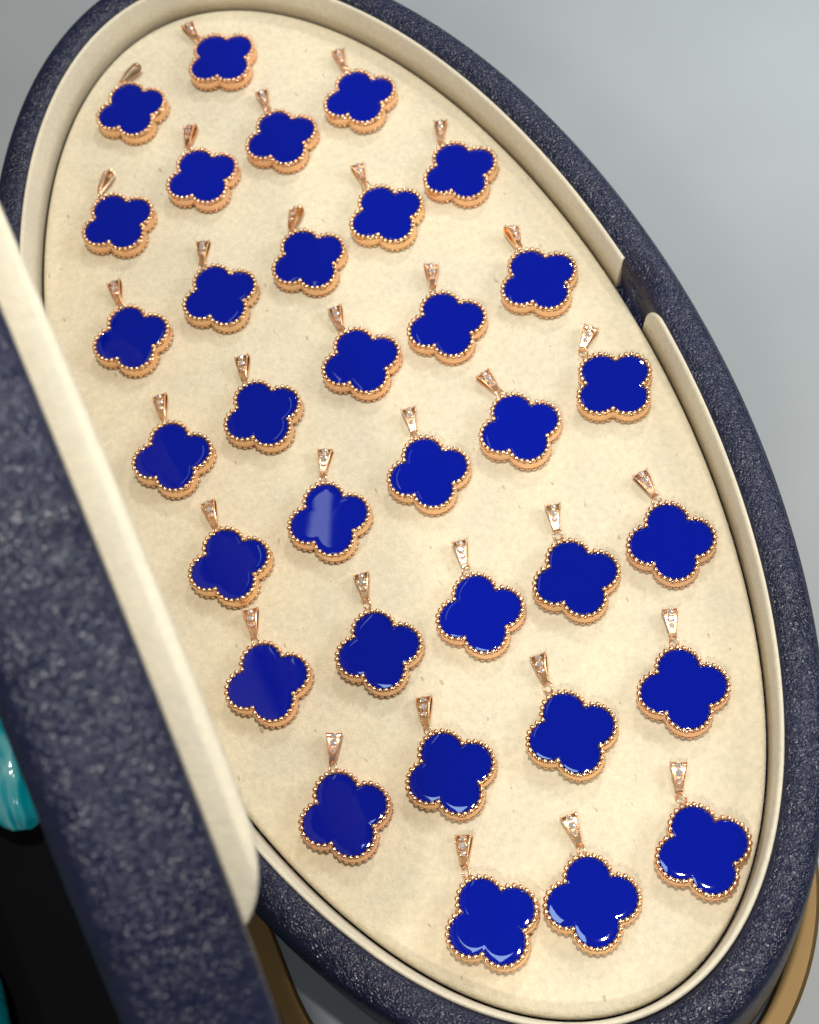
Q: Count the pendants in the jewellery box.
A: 33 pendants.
